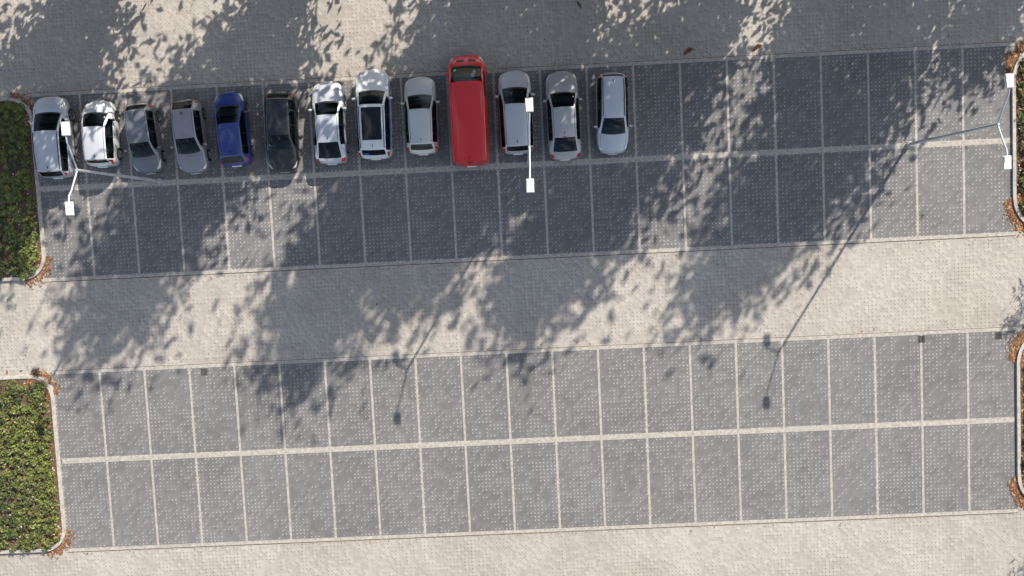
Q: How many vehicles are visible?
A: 13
